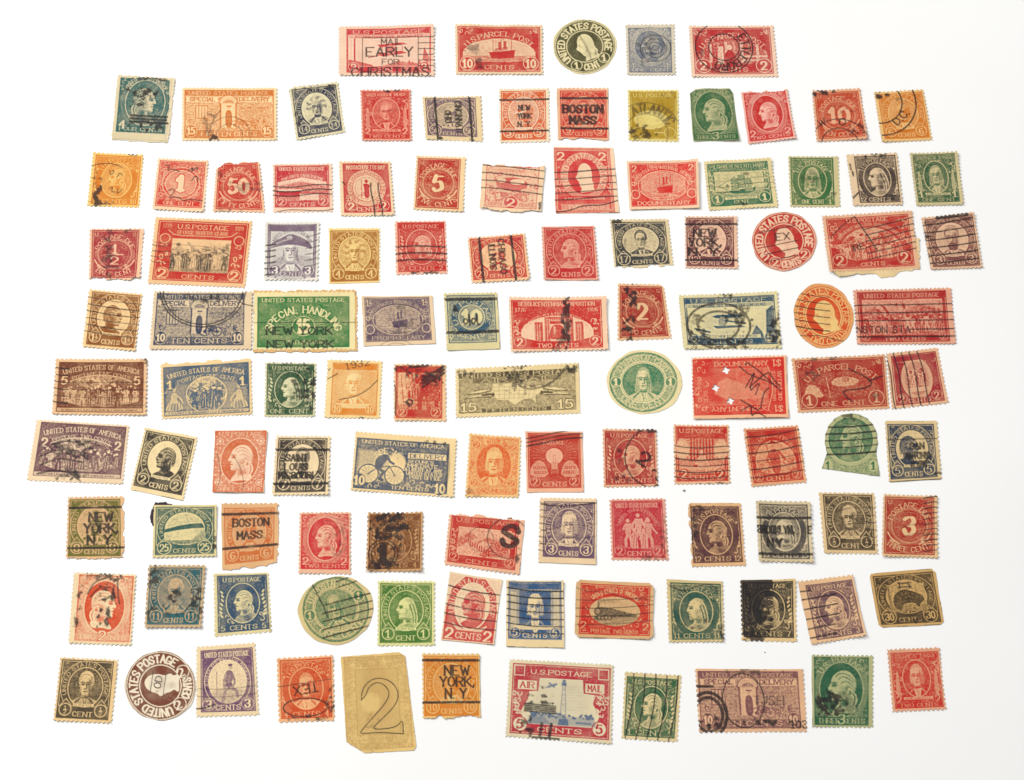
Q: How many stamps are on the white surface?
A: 109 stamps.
